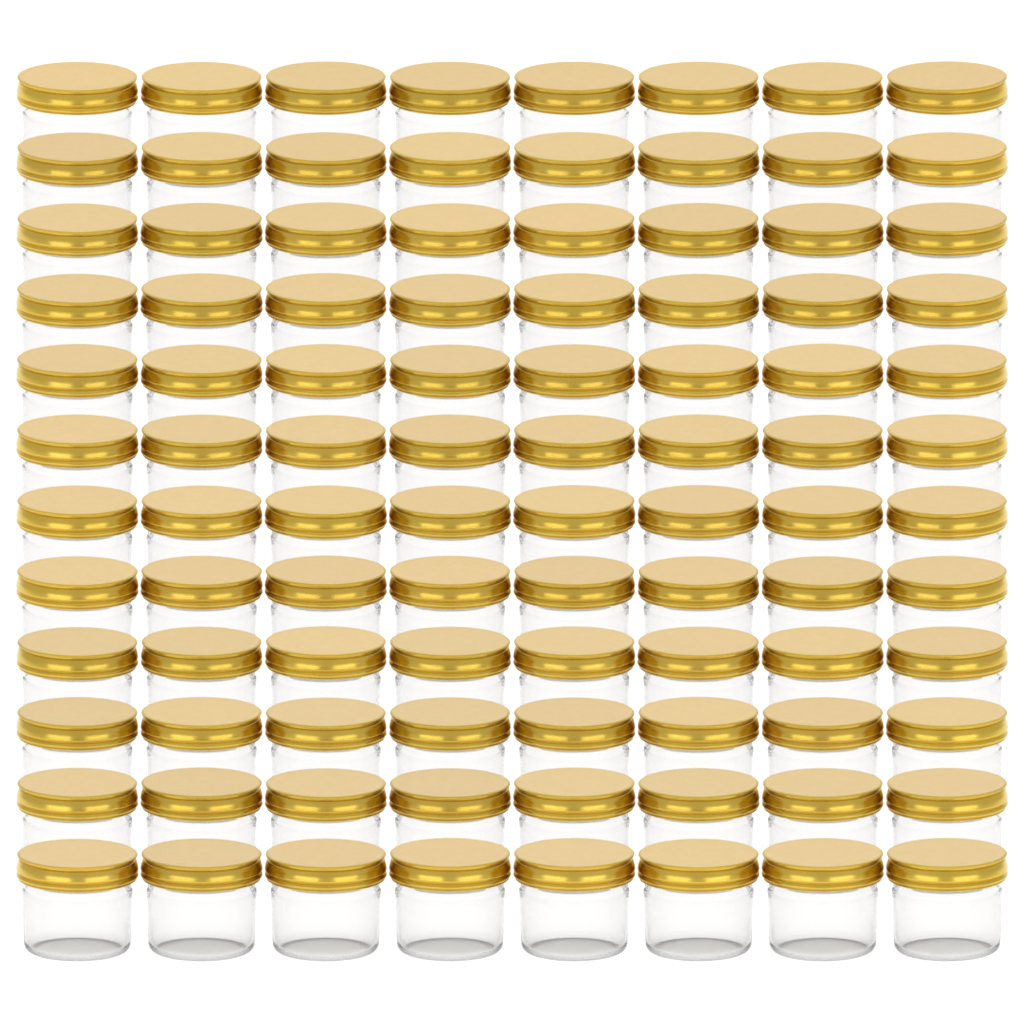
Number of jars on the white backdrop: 96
